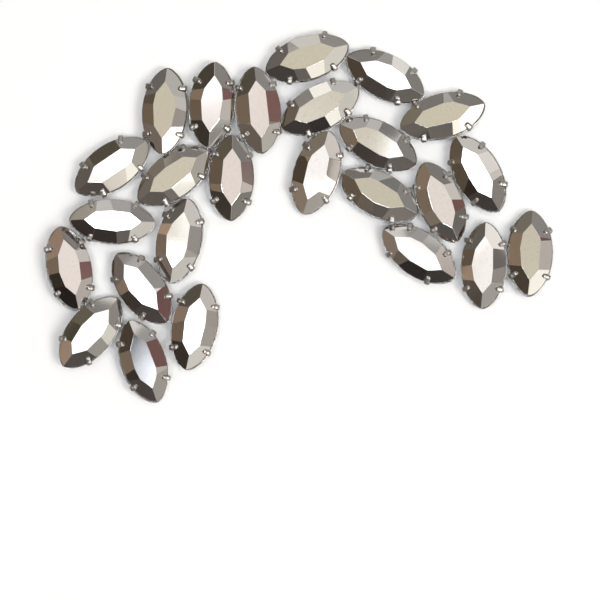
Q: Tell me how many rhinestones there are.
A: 25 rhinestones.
